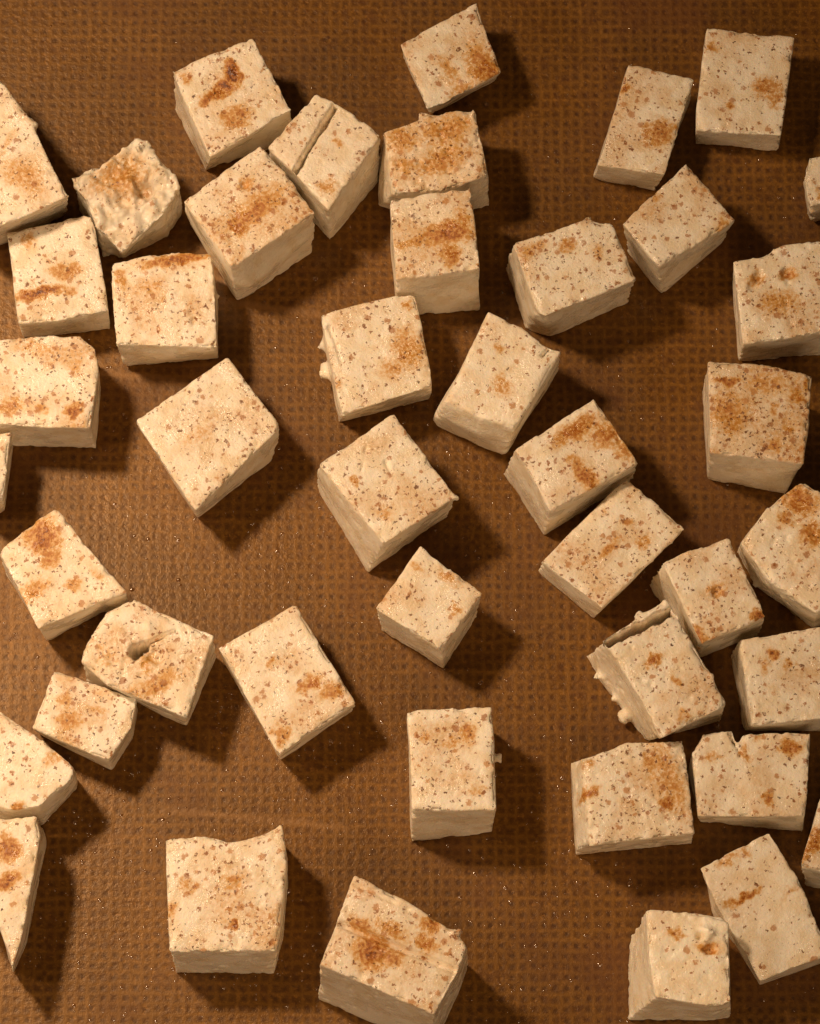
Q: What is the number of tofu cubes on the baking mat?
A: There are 44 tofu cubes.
